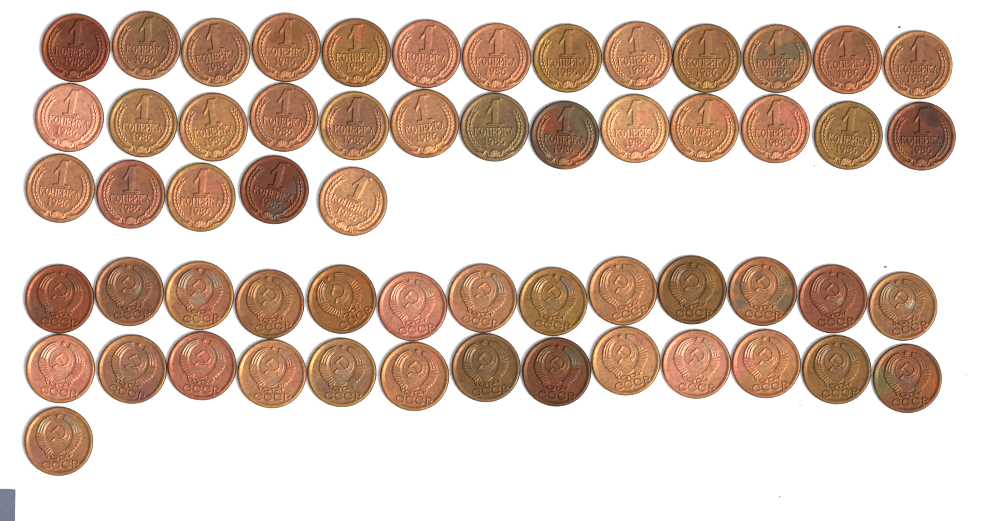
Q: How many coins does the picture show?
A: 58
